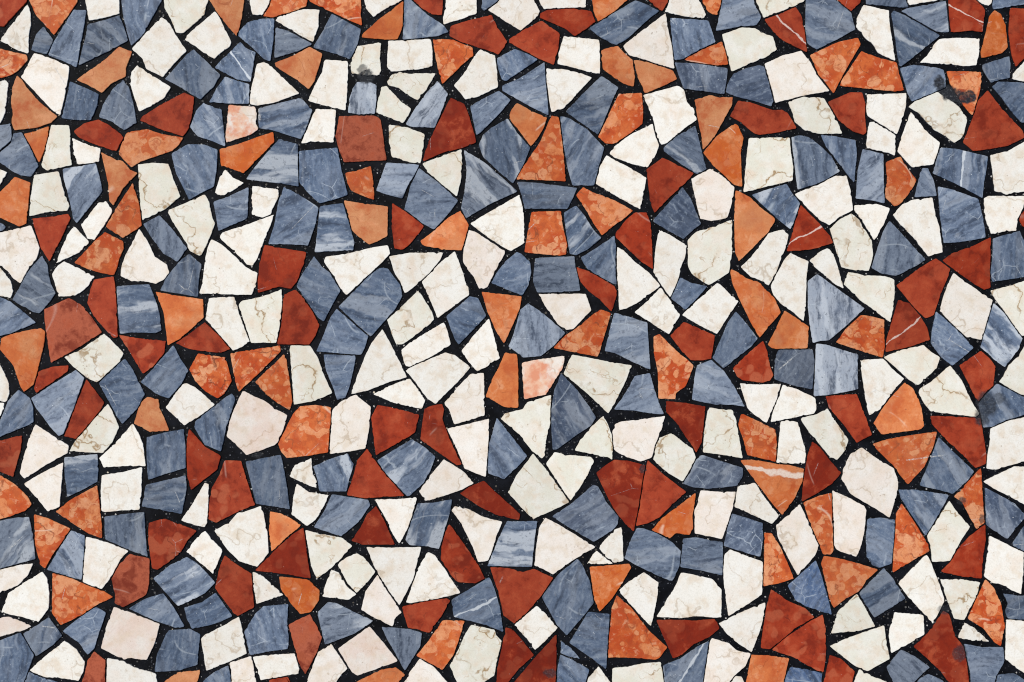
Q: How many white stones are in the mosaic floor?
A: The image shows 183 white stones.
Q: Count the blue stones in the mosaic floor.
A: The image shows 143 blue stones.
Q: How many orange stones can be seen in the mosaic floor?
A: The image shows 75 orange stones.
